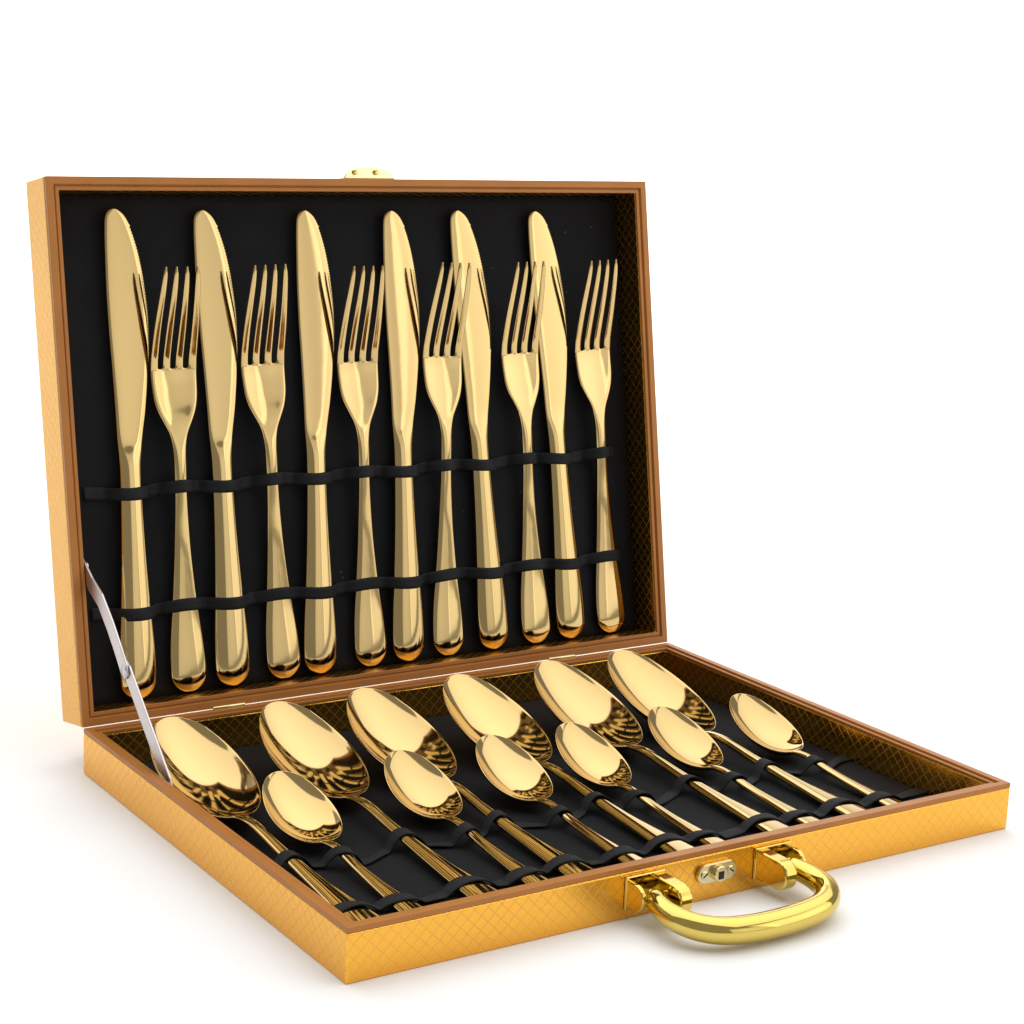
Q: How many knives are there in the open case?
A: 6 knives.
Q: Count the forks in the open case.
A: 6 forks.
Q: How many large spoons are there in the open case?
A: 6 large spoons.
